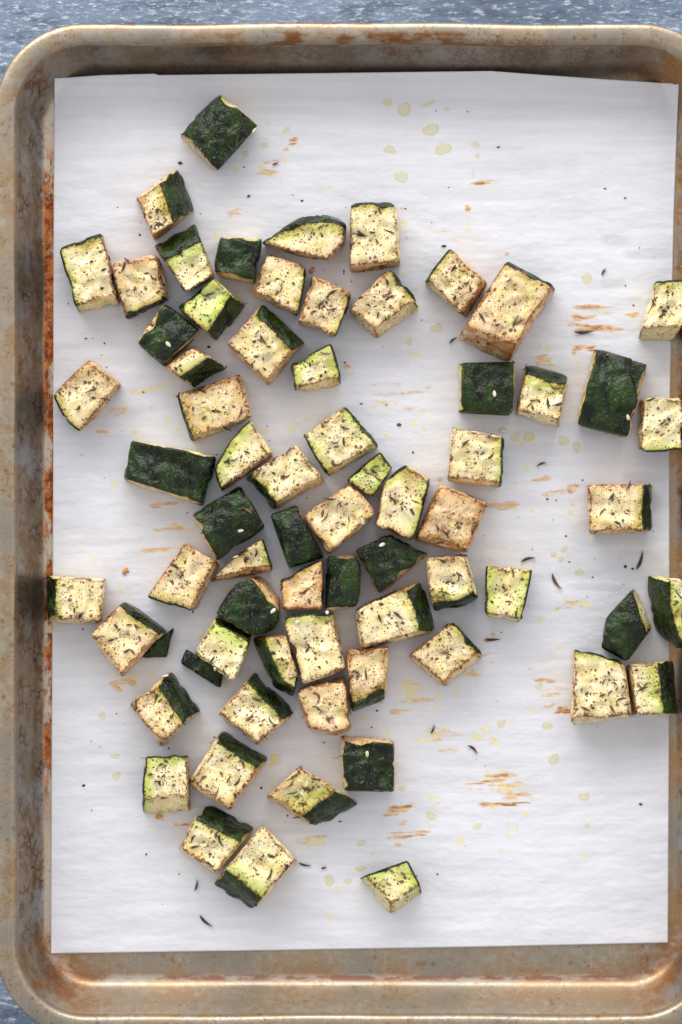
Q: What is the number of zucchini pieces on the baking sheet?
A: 67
